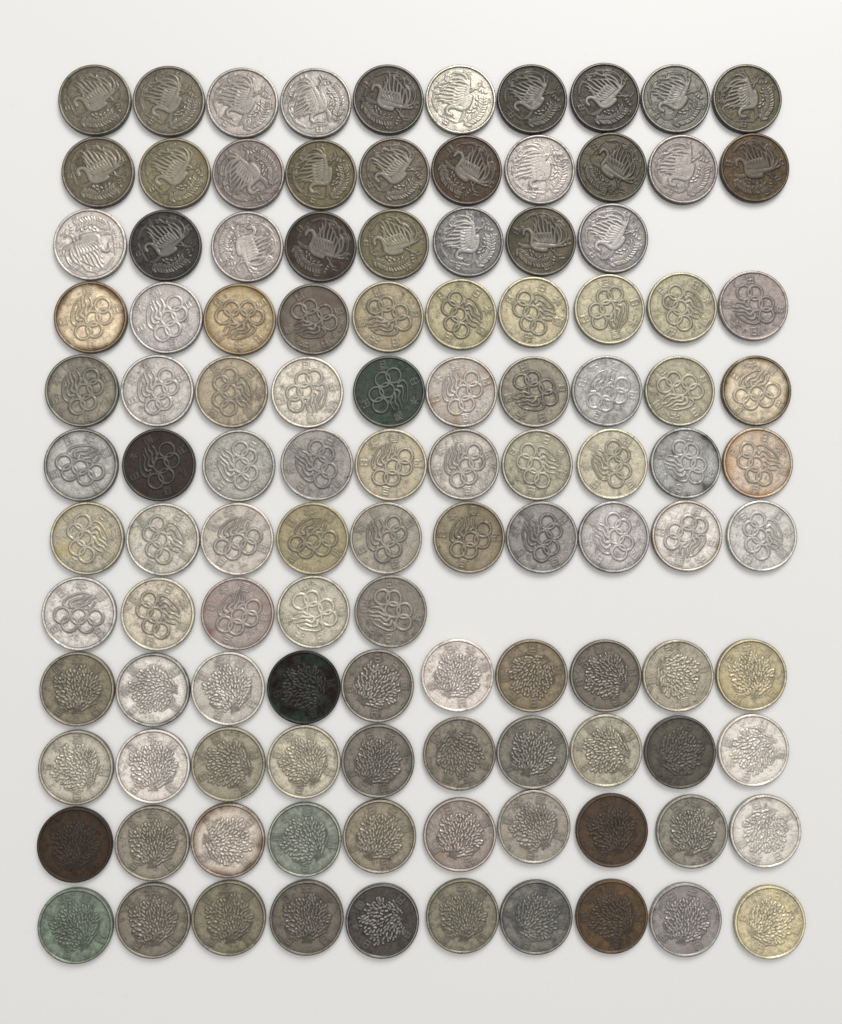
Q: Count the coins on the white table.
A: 113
